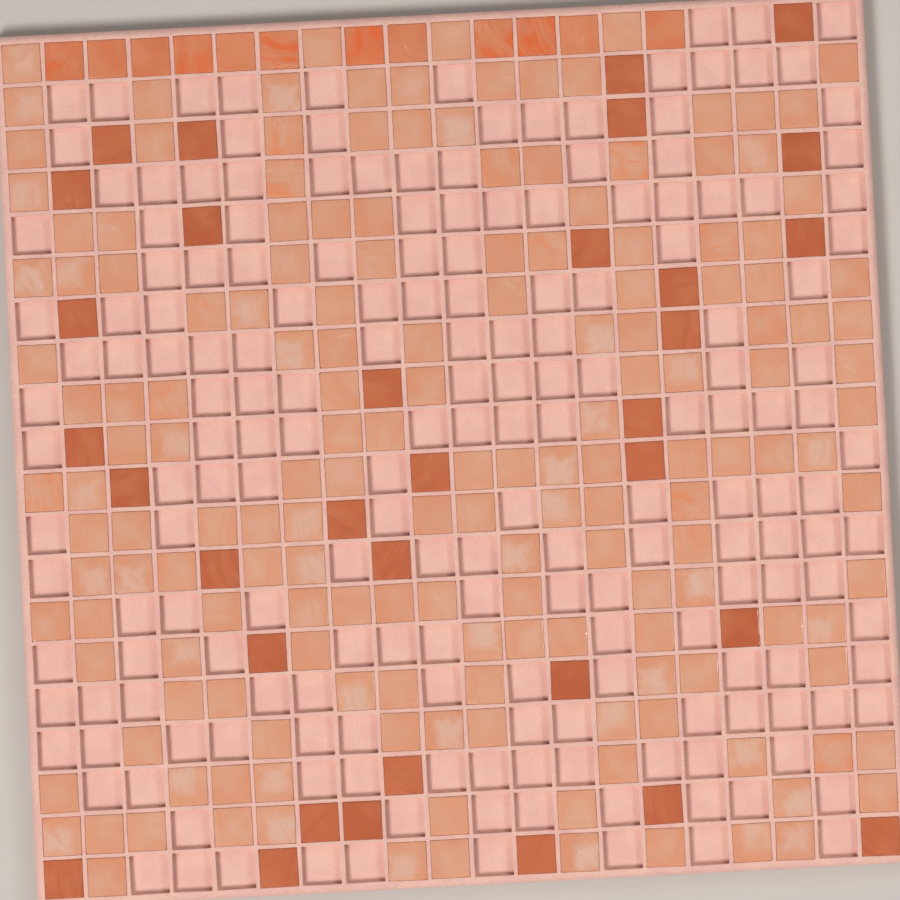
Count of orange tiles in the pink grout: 12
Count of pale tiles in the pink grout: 168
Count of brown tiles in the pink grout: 33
